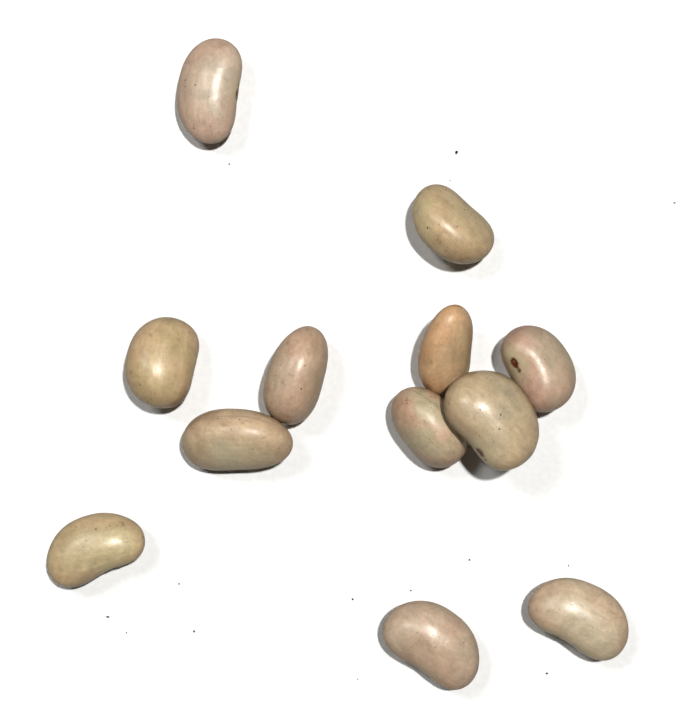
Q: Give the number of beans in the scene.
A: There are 12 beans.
